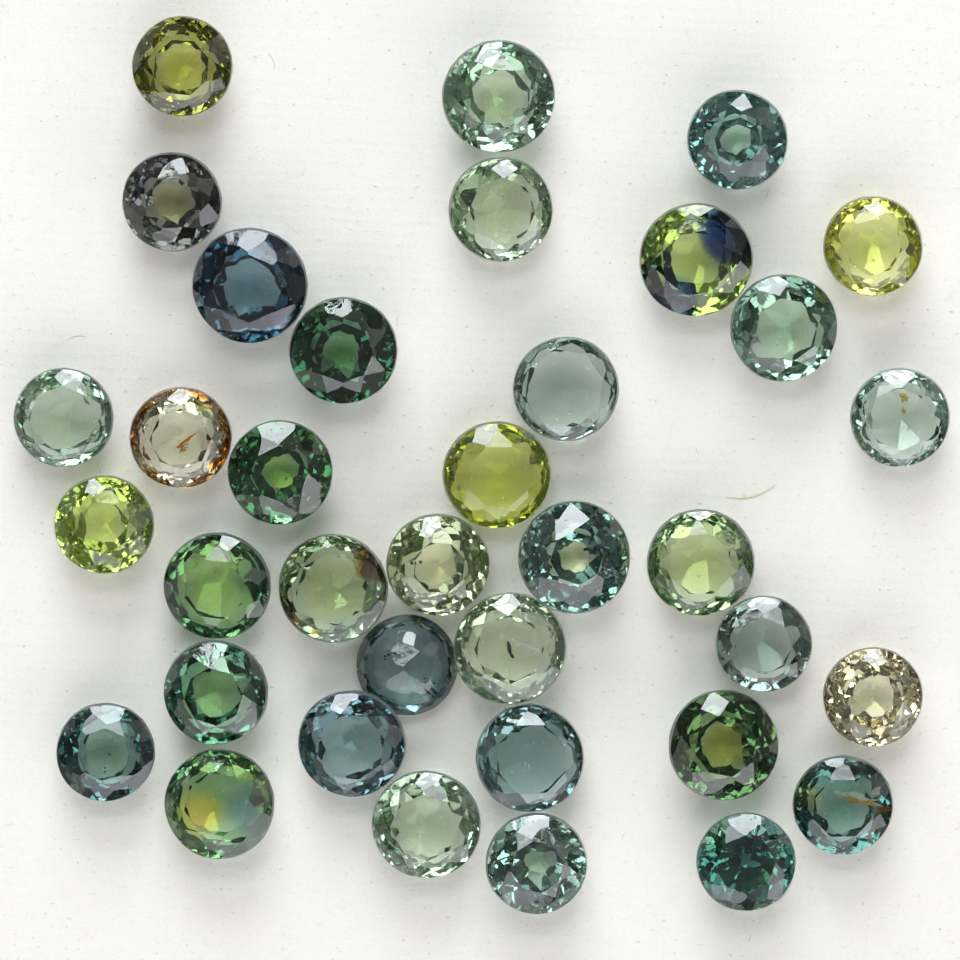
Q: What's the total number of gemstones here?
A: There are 36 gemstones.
